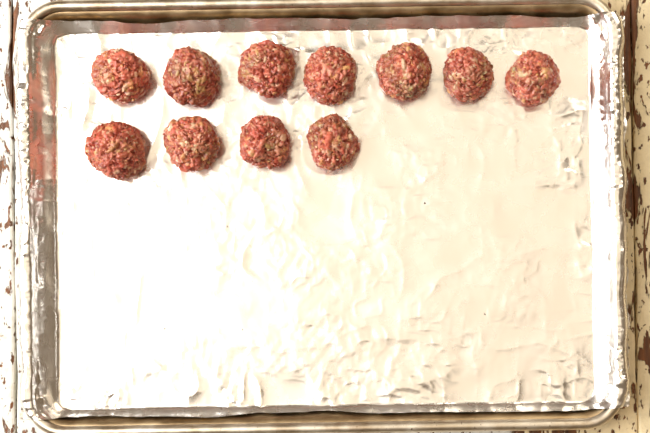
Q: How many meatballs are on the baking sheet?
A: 11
